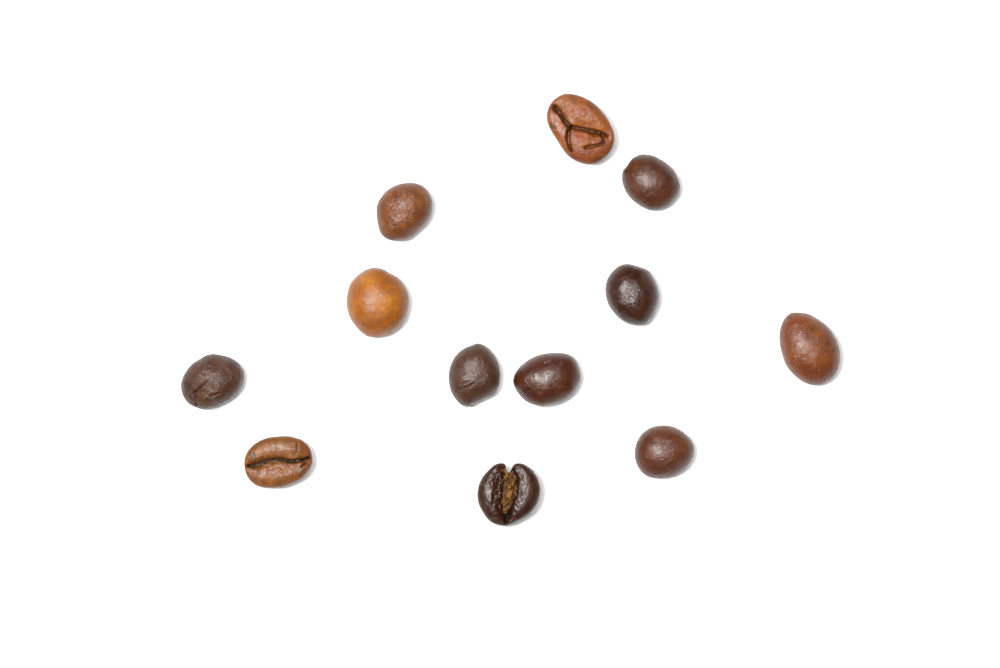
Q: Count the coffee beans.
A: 12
